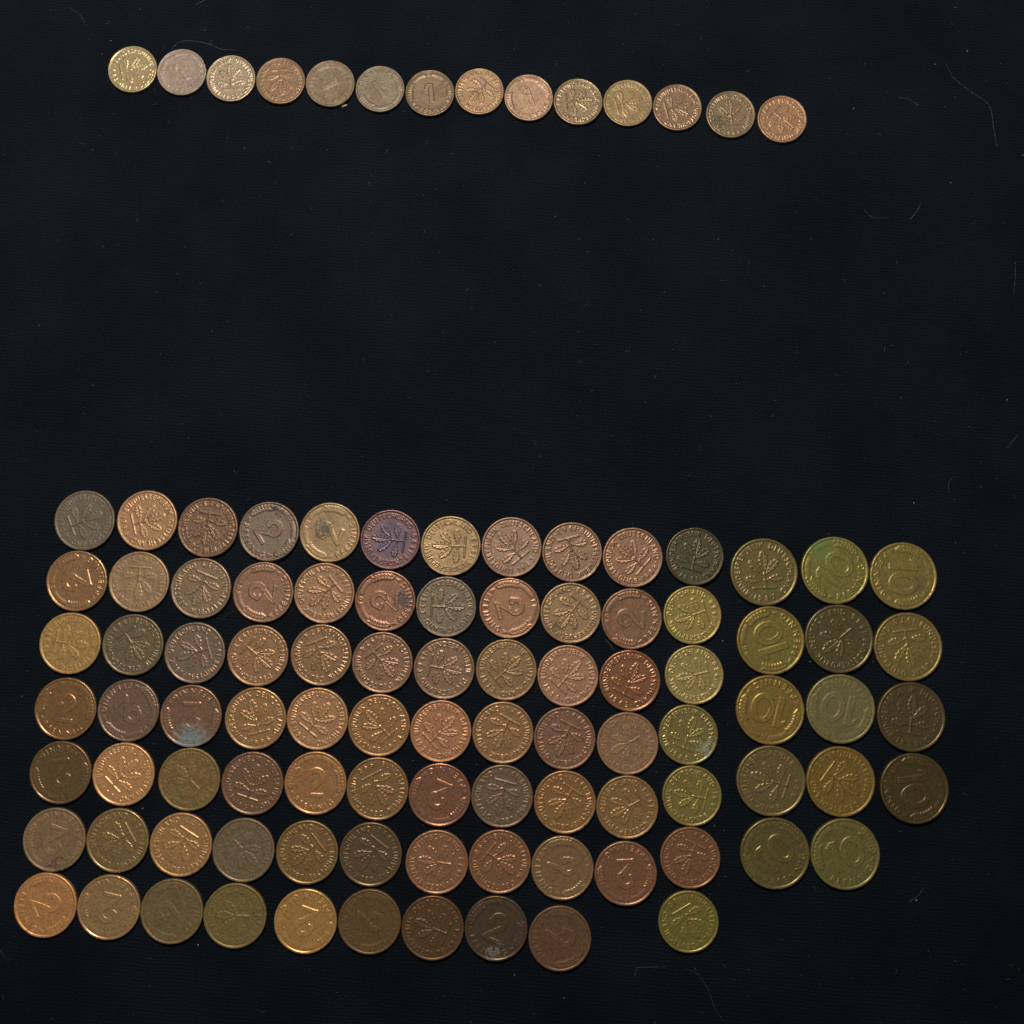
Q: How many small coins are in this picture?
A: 14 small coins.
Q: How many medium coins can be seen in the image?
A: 76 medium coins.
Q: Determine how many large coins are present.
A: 14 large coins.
